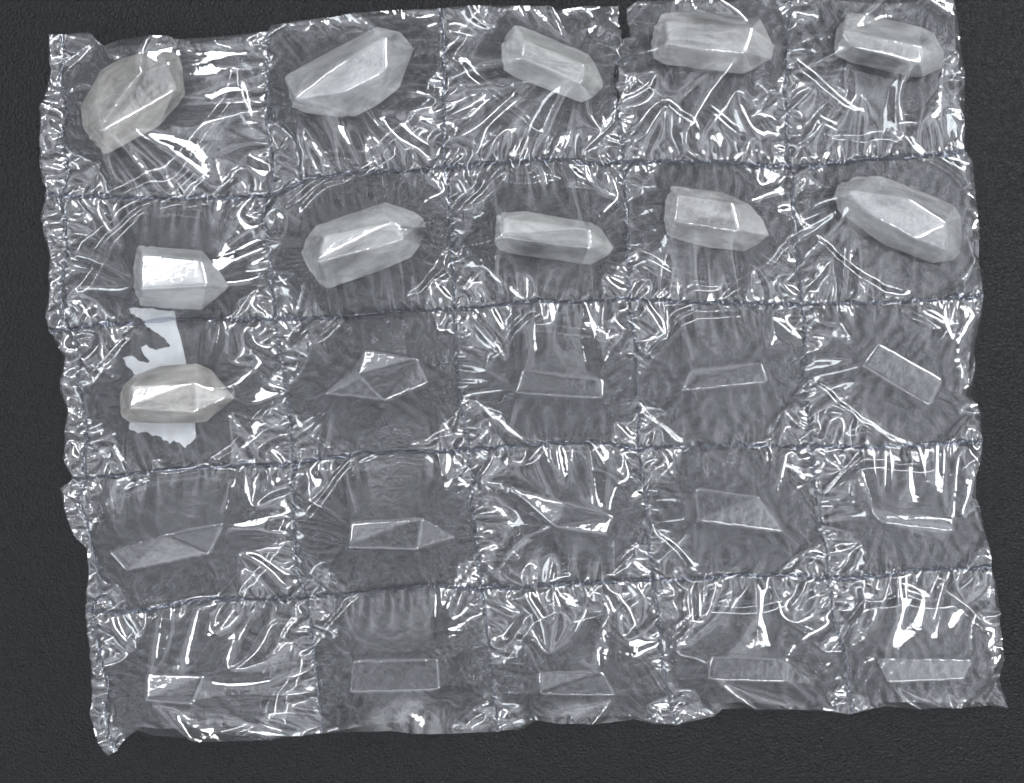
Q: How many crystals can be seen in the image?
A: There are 11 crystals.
